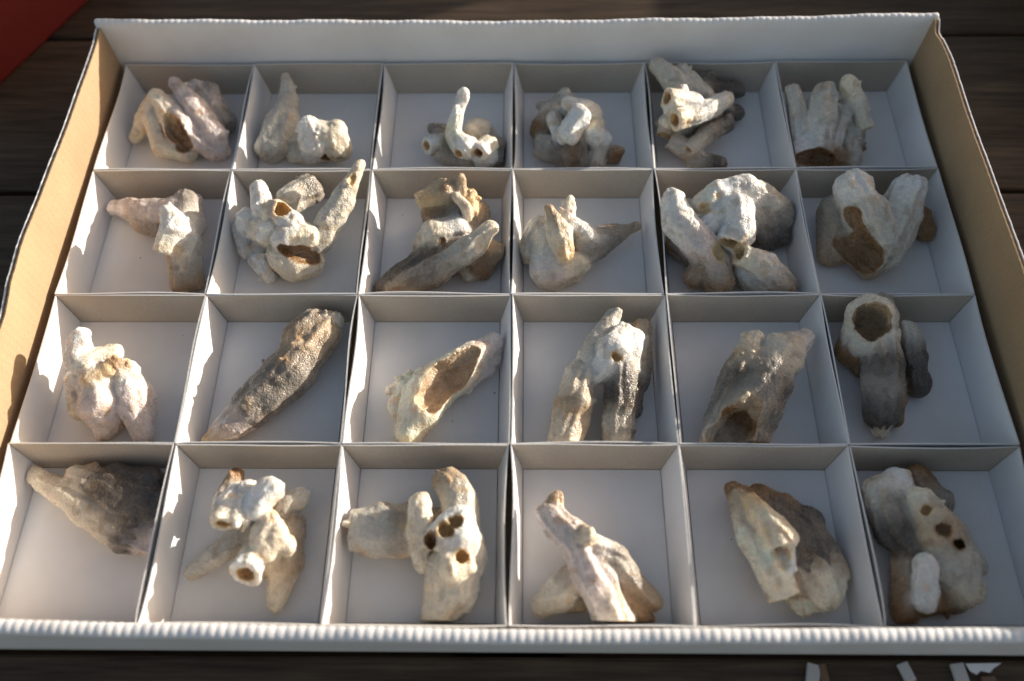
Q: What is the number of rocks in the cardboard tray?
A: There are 24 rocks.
